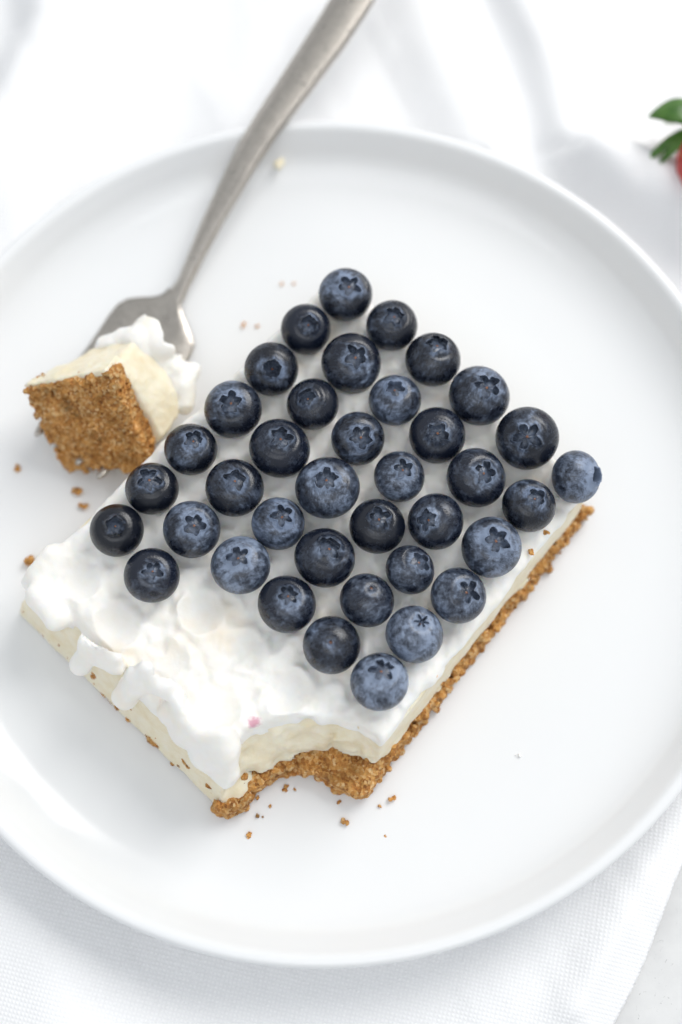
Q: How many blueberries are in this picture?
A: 38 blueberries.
